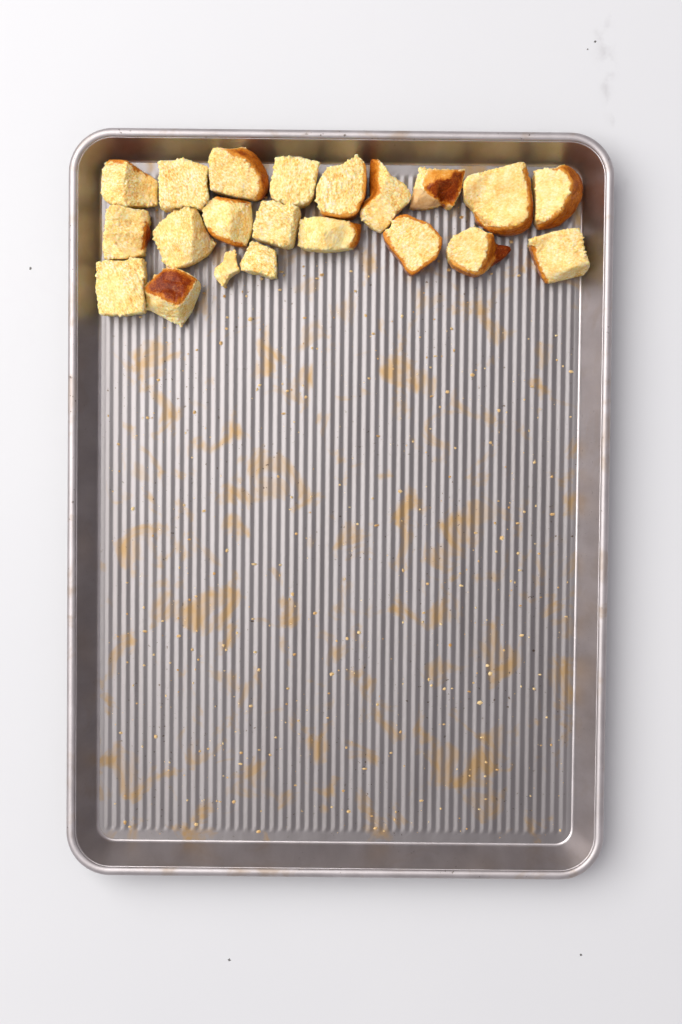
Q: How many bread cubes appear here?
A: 21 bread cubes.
